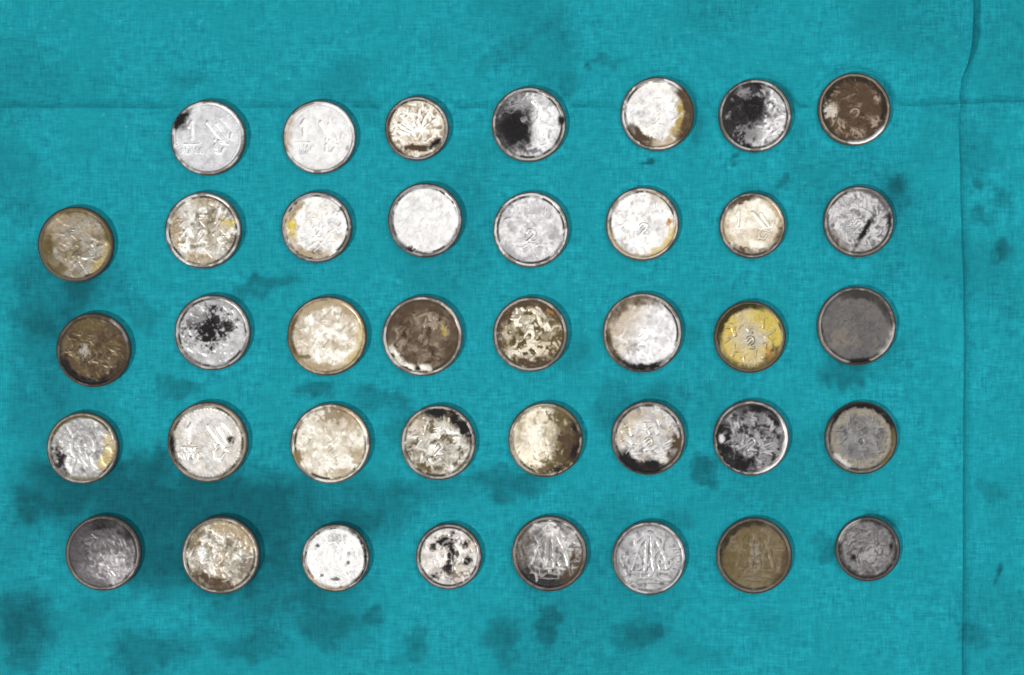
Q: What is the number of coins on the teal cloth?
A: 39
